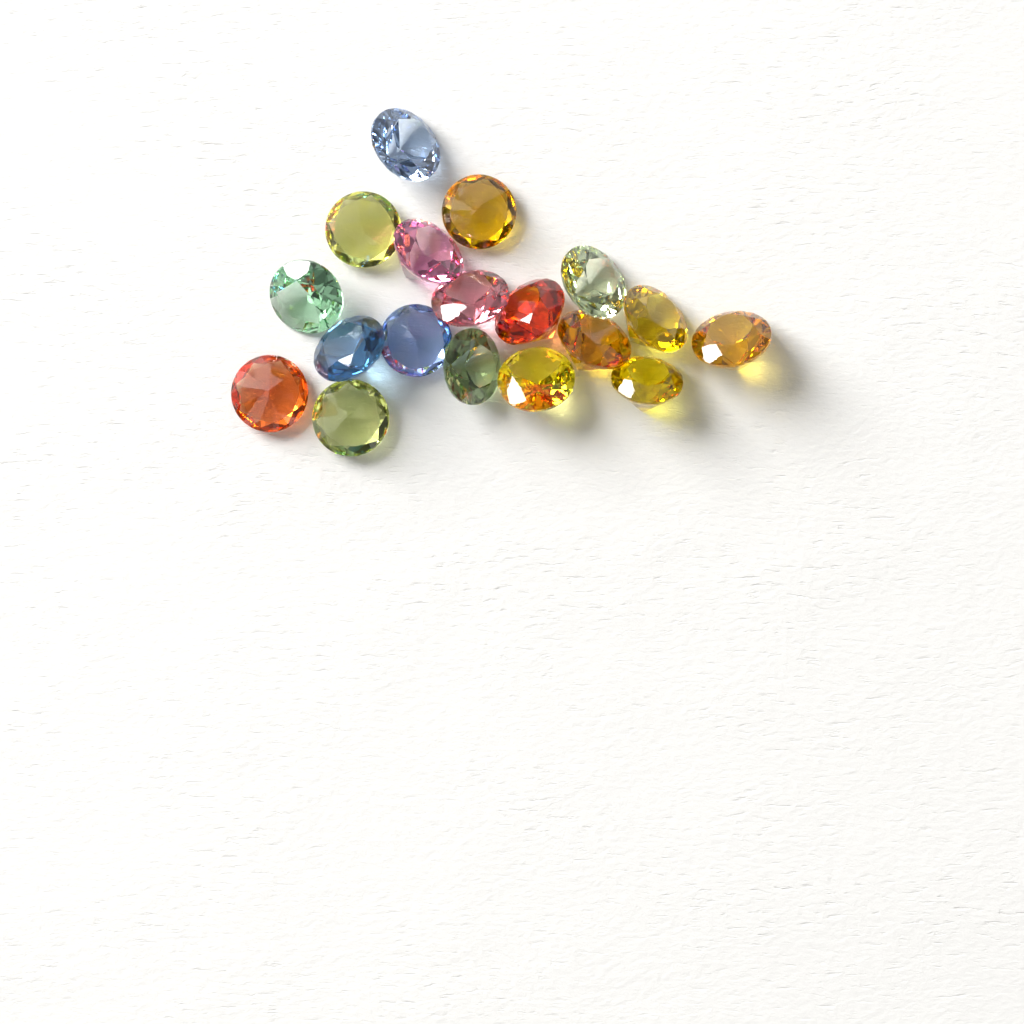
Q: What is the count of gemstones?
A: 18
